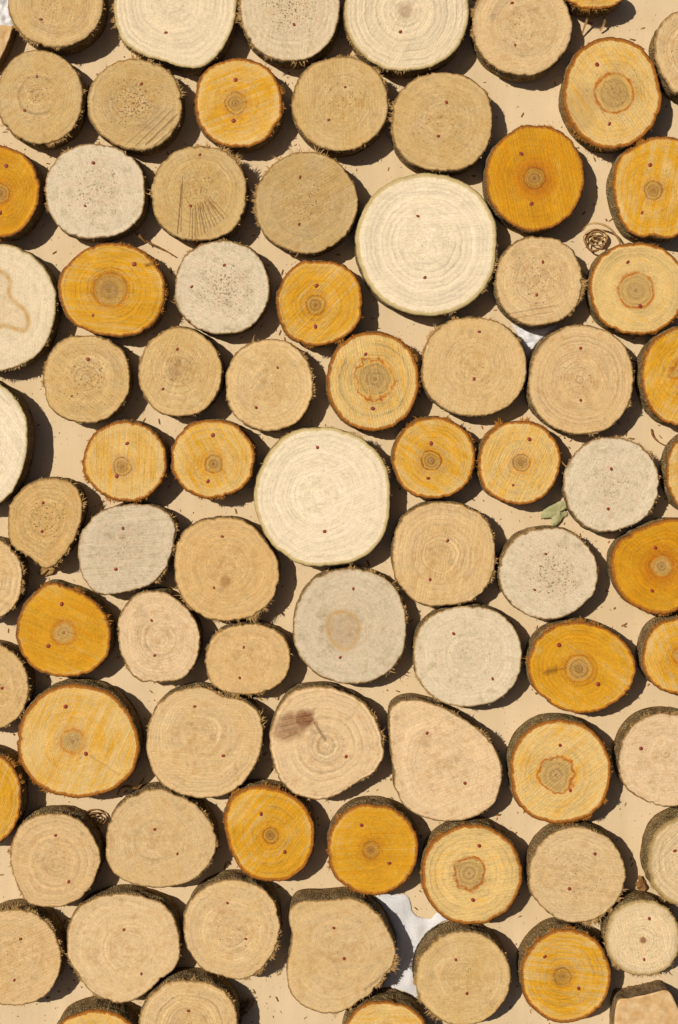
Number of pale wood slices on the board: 51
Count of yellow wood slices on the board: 29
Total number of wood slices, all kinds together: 80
